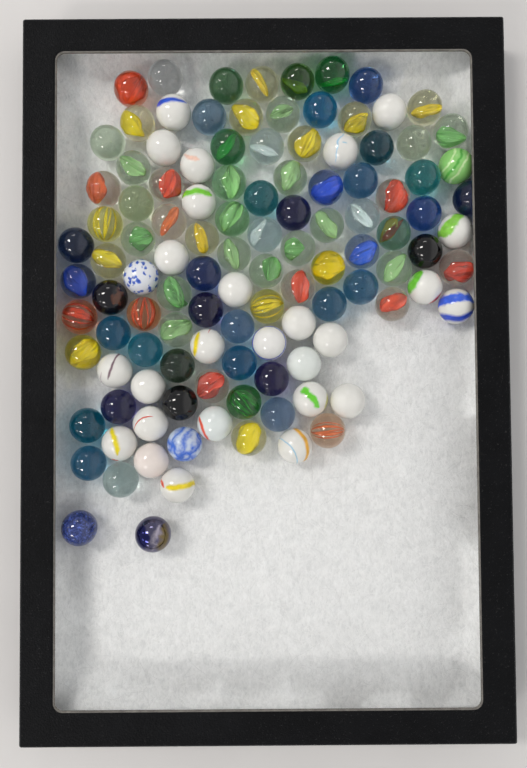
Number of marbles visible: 115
